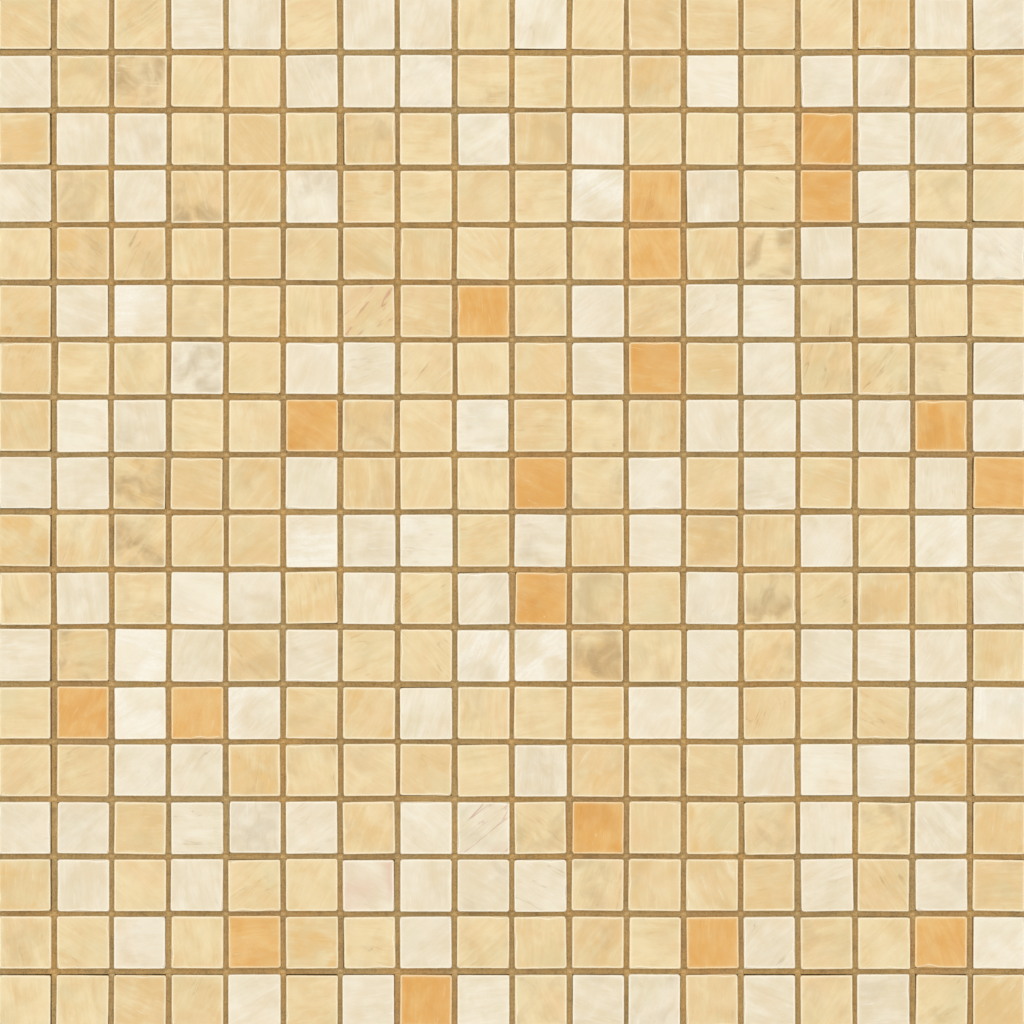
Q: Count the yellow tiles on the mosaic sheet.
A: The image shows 186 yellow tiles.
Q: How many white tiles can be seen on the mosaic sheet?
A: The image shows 120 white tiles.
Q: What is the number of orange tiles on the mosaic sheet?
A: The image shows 18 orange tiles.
